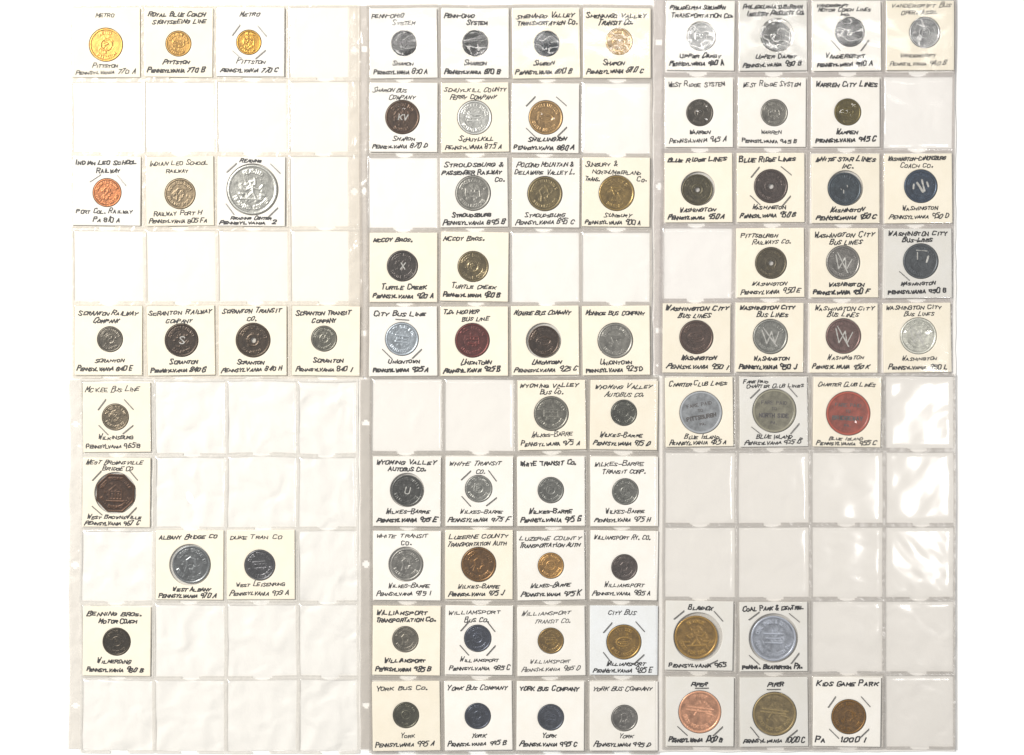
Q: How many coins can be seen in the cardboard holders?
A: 75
